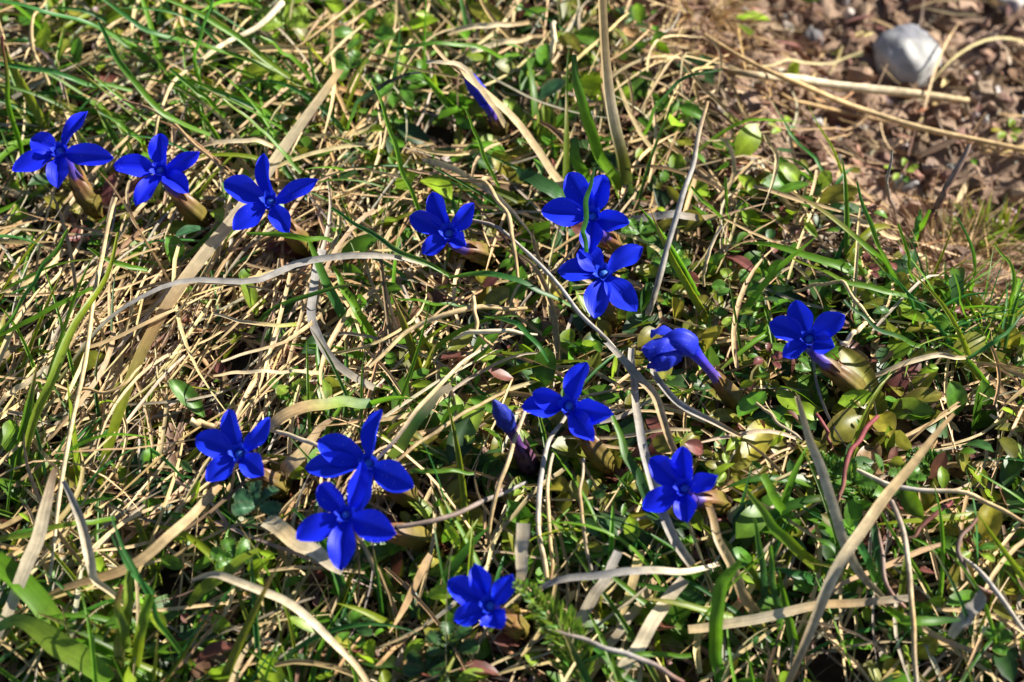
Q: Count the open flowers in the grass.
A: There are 13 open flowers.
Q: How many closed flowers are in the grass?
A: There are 3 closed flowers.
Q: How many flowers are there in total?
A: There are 16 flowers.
